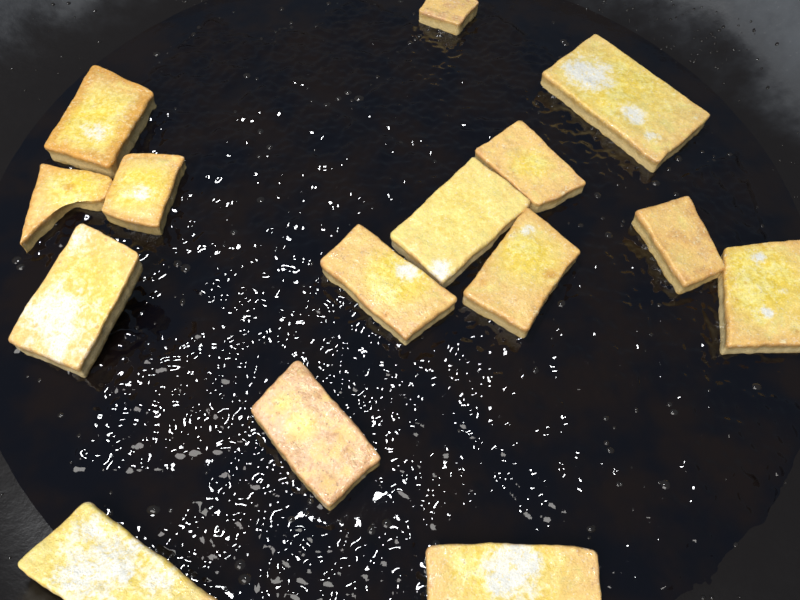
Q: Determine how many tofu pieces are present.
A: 15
